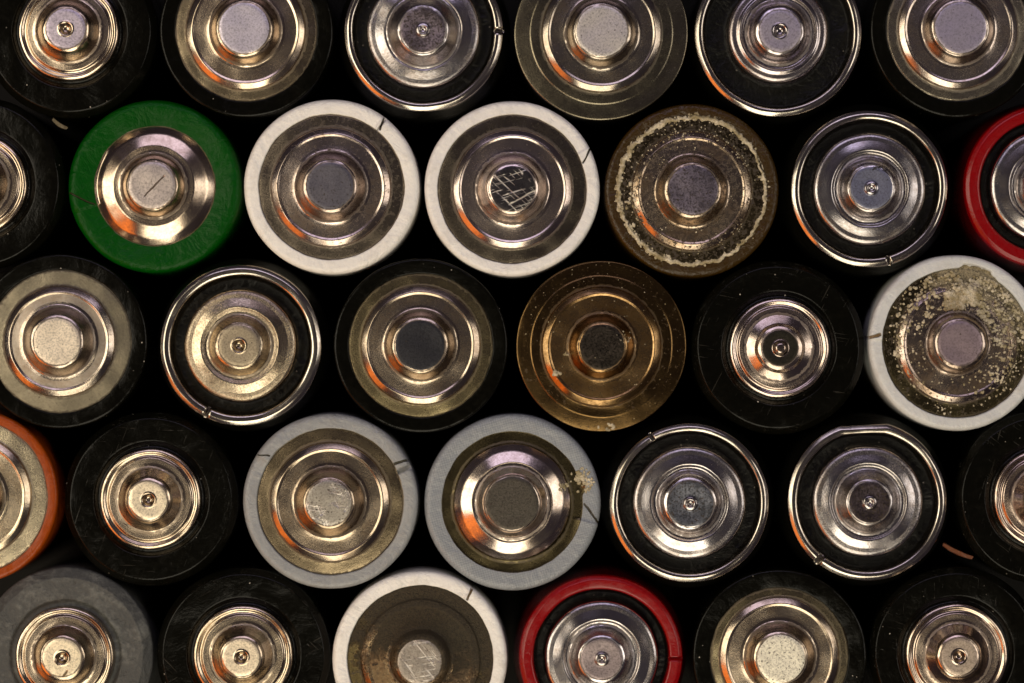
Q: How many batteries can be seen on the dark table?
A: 32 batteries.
